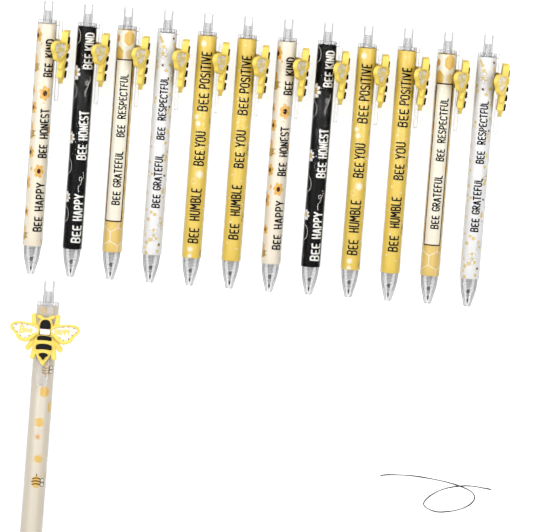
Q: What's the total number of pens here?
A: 13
